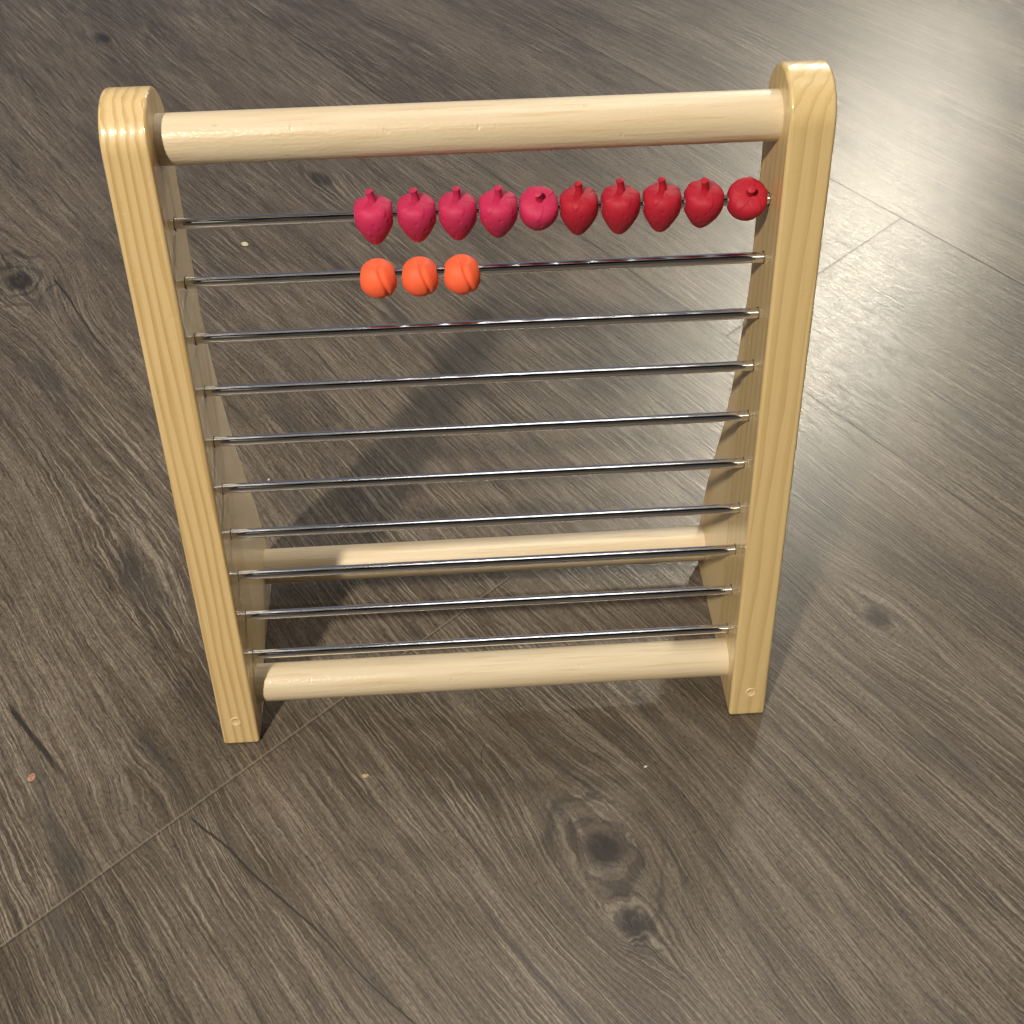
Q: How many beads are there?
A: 13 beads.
